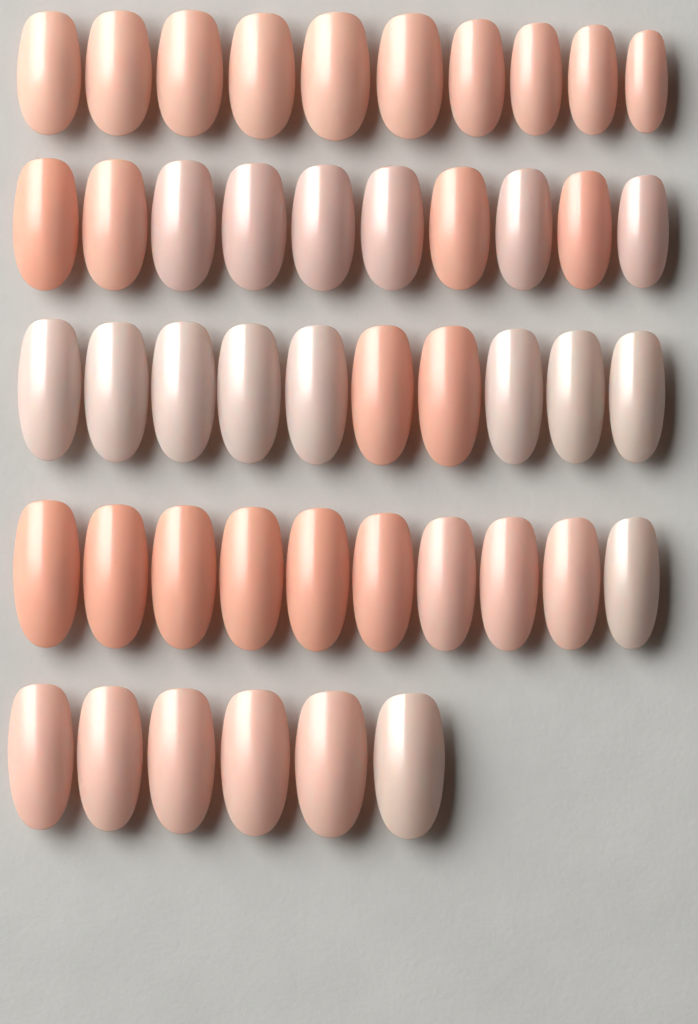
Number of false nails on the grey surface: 46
